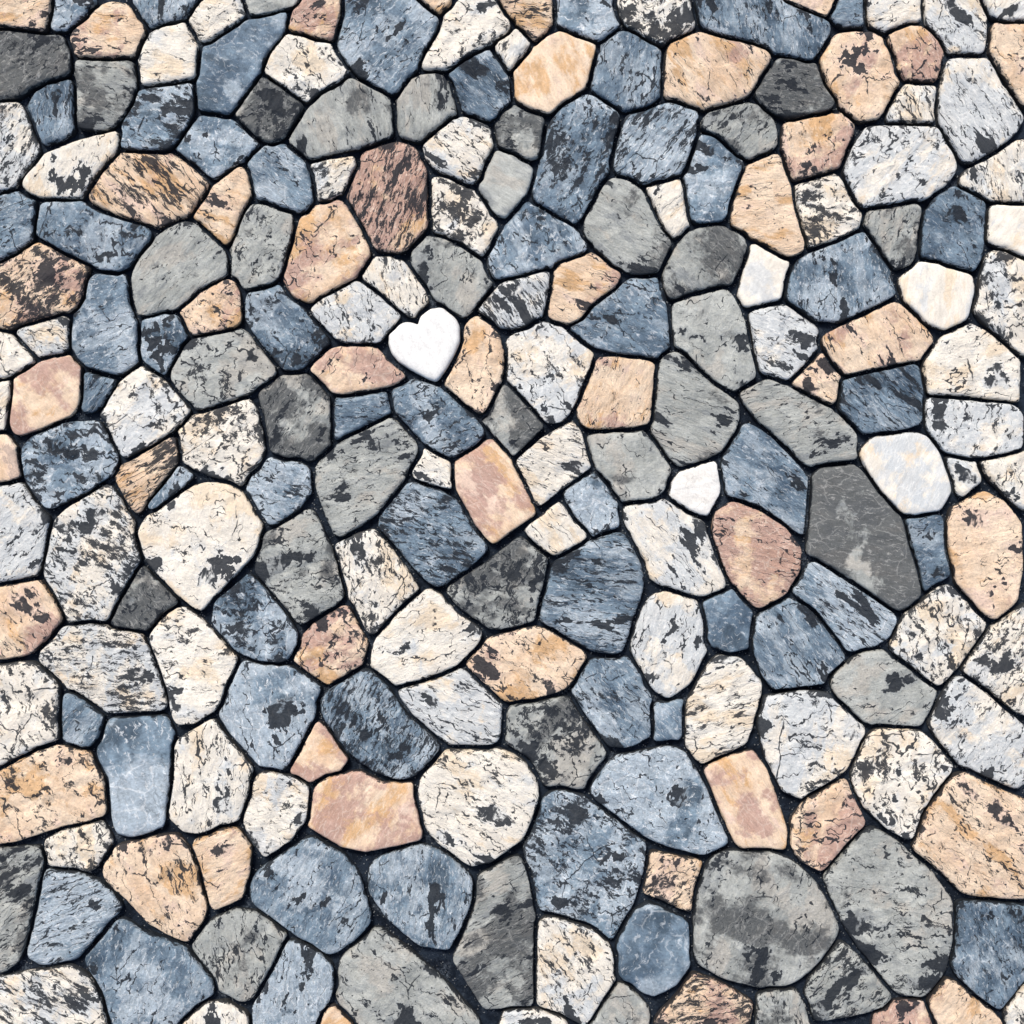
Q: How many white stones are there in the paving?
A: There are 70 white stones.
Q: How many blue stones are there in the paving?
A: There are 56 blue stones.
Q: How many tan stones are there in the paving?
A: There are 47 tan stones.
